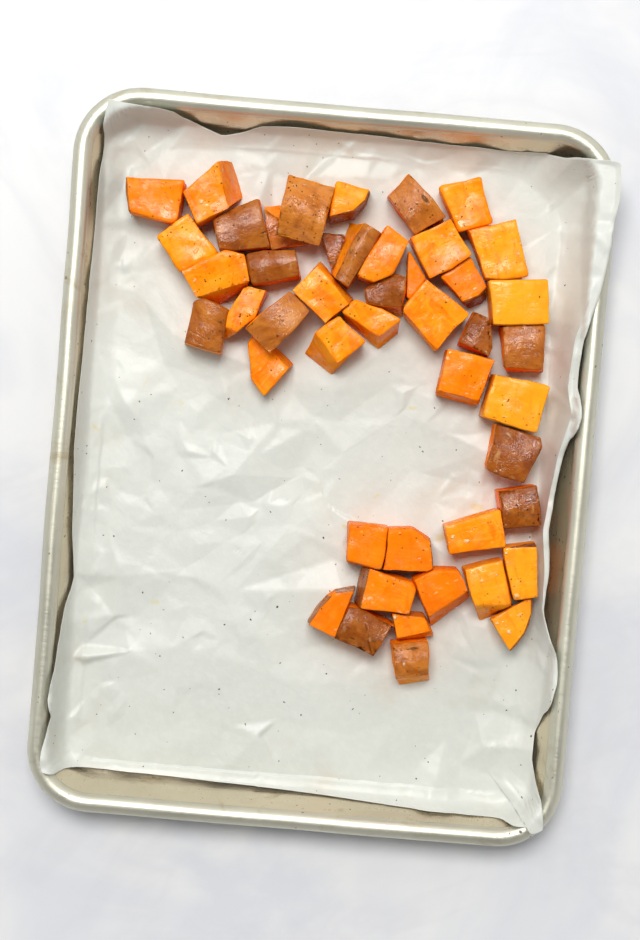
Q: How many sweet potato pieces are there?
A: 46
